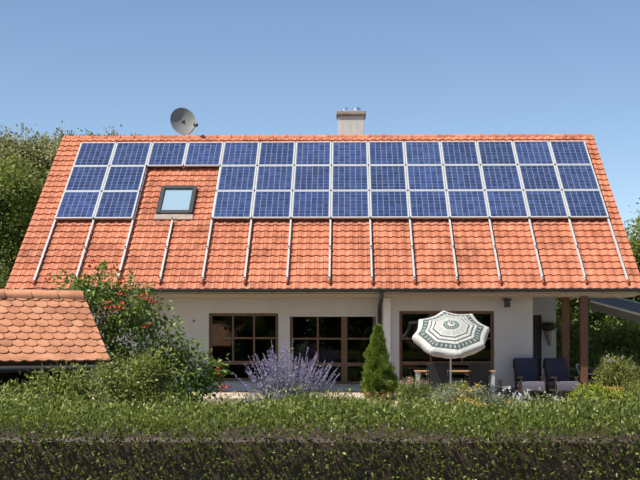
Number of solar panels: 38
